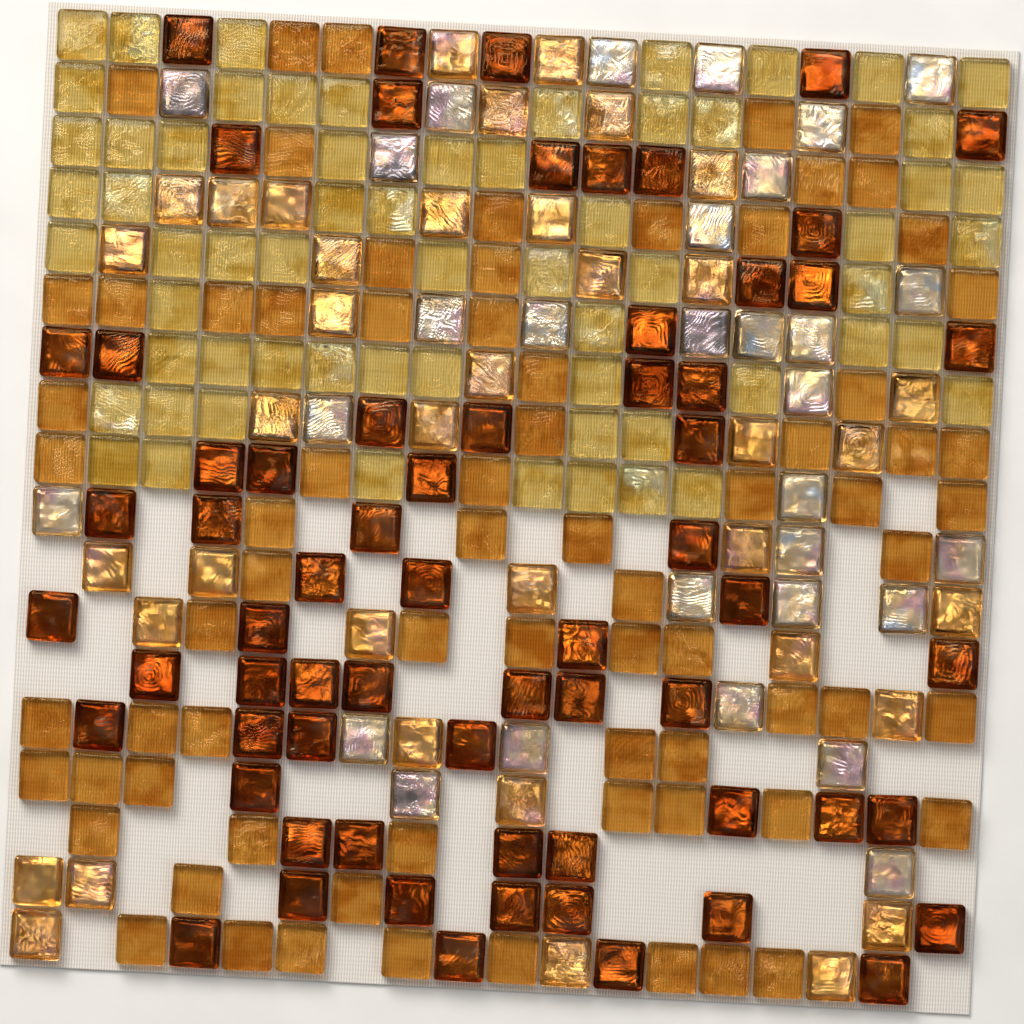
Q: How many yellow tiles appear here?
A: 63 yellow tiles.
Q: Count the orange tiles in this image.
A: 111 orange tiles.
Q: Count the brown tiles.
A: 65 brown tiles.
